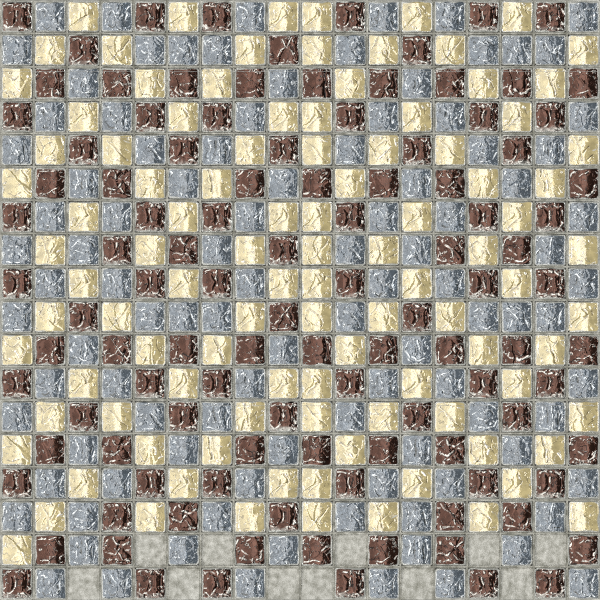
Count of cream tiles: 103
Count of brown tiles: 107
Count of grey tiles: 103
